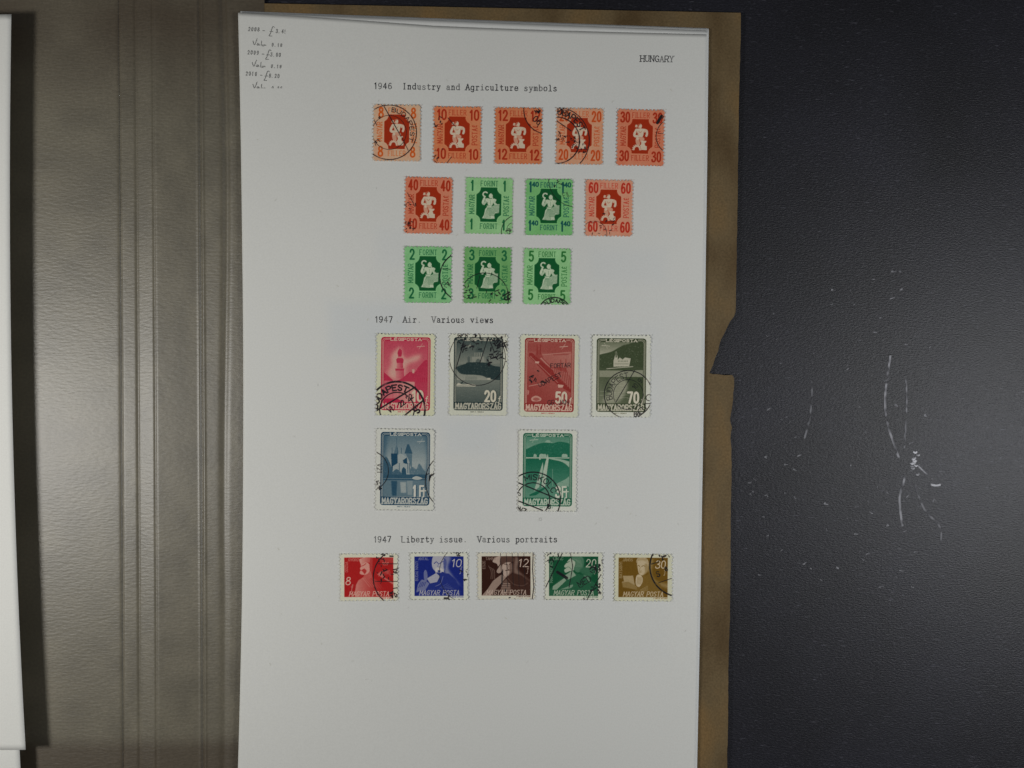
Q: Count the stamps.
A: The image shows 23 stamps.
